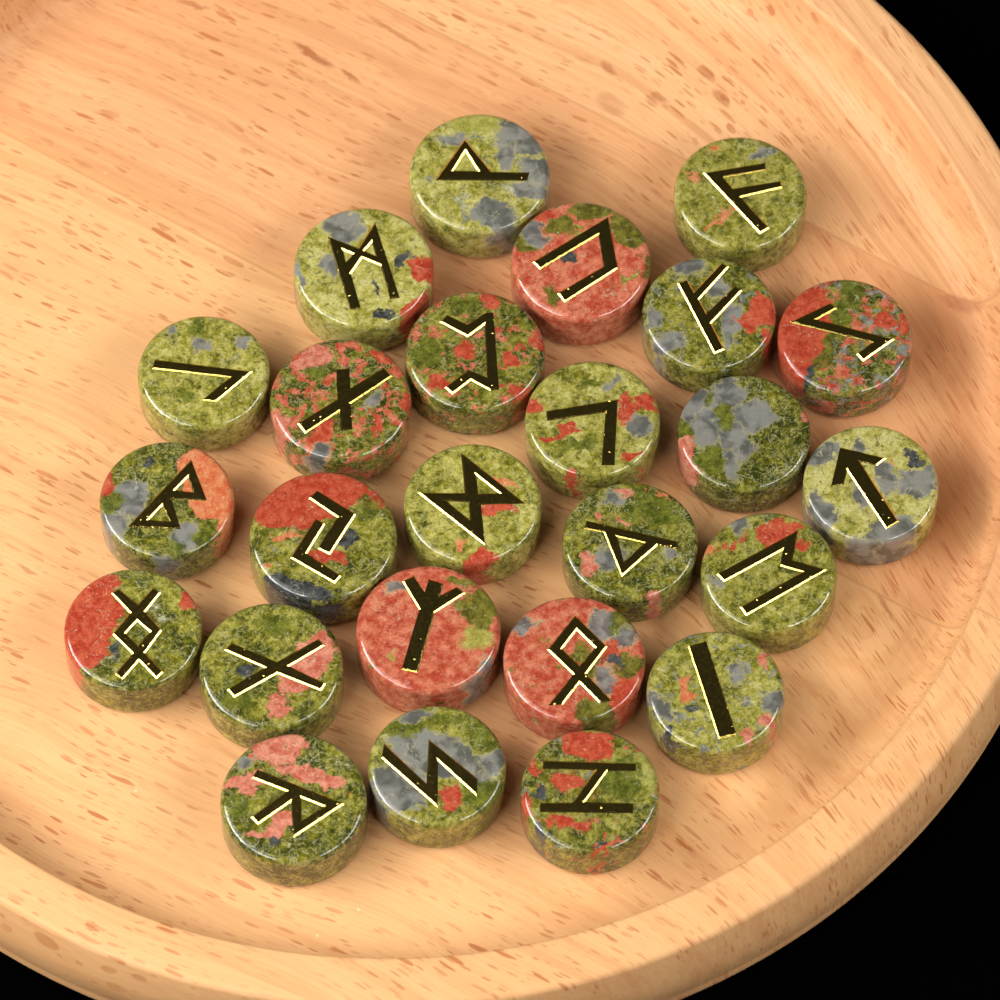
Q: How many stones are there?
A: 25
